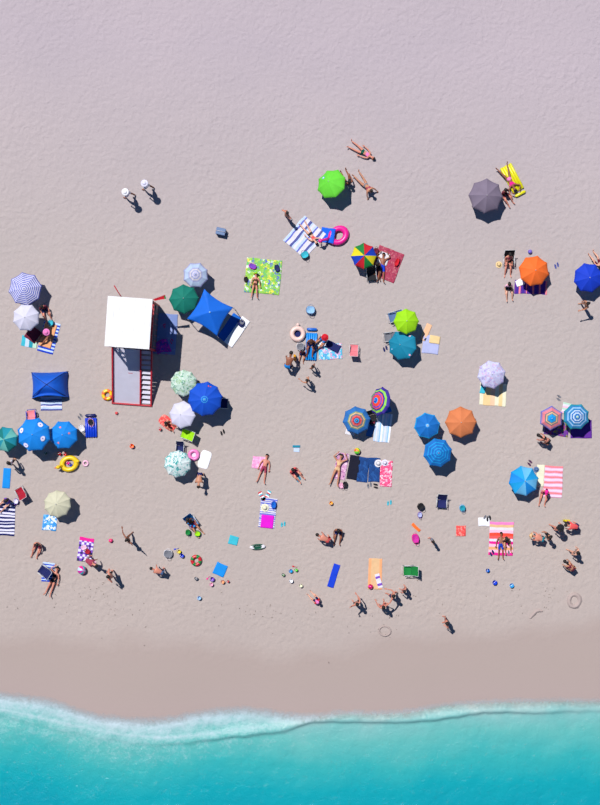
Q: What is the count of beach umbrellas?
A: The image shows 28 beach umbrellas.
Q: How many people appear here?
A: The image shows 57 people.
